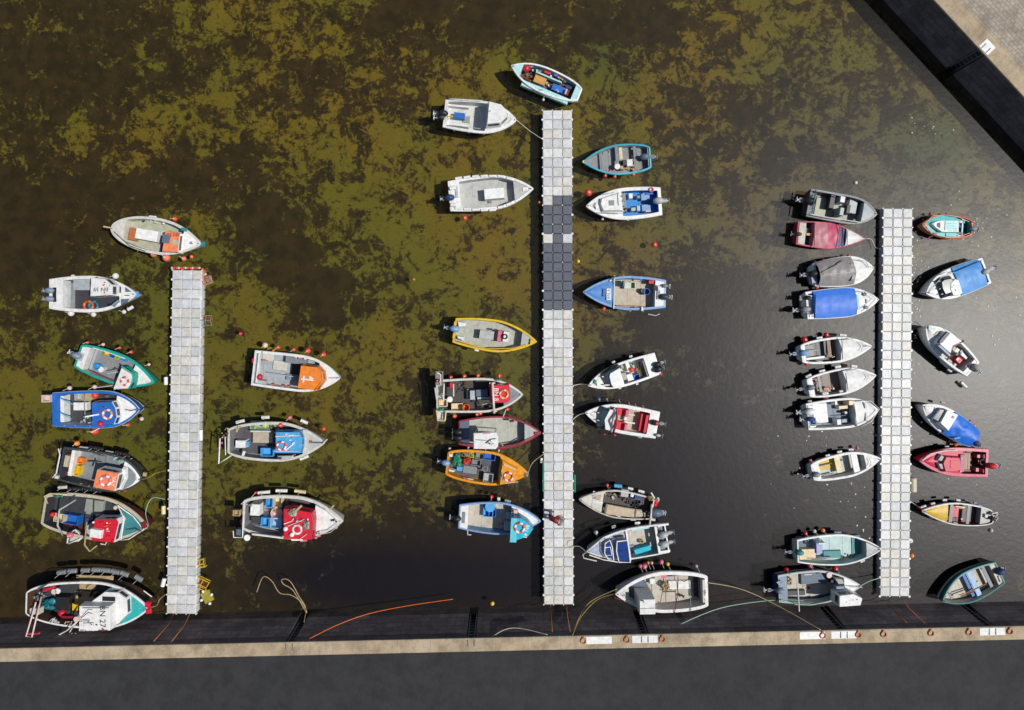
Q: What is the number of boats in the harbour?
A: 43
